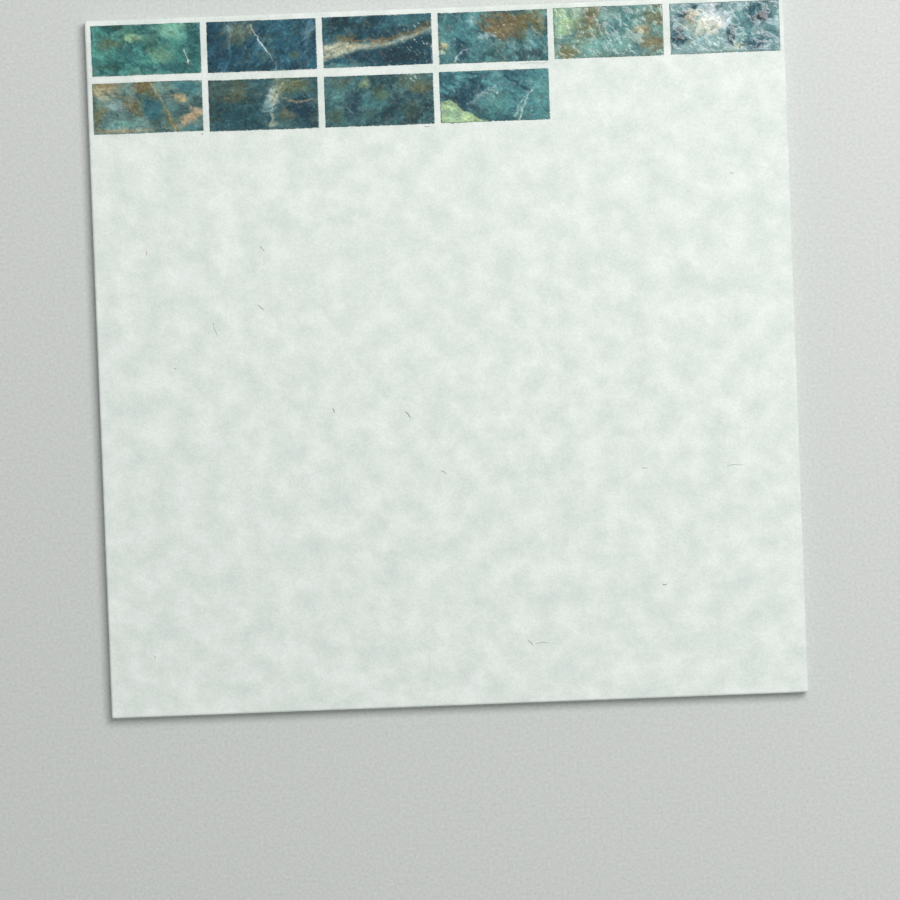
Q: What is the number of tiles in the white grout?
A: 10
